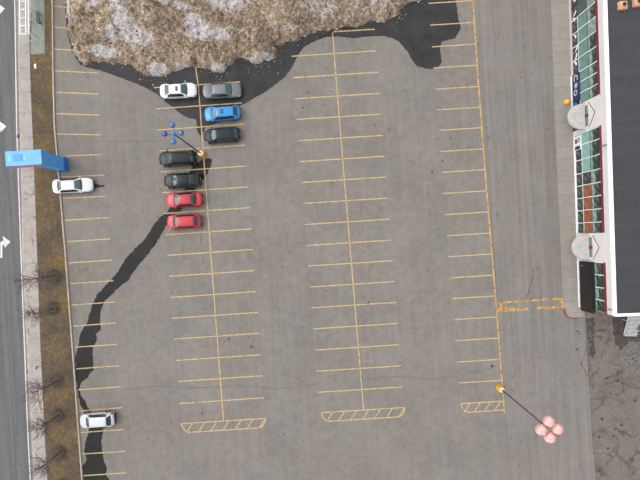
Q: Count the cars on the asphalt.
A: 10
